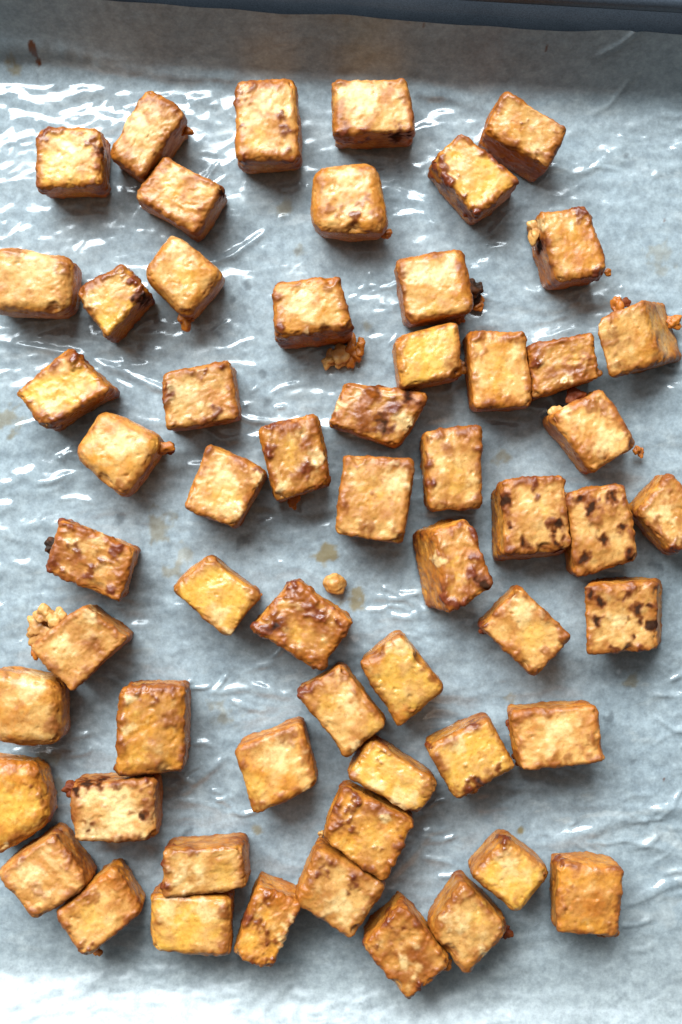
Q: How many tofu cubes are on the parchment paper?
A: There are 58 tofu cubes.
